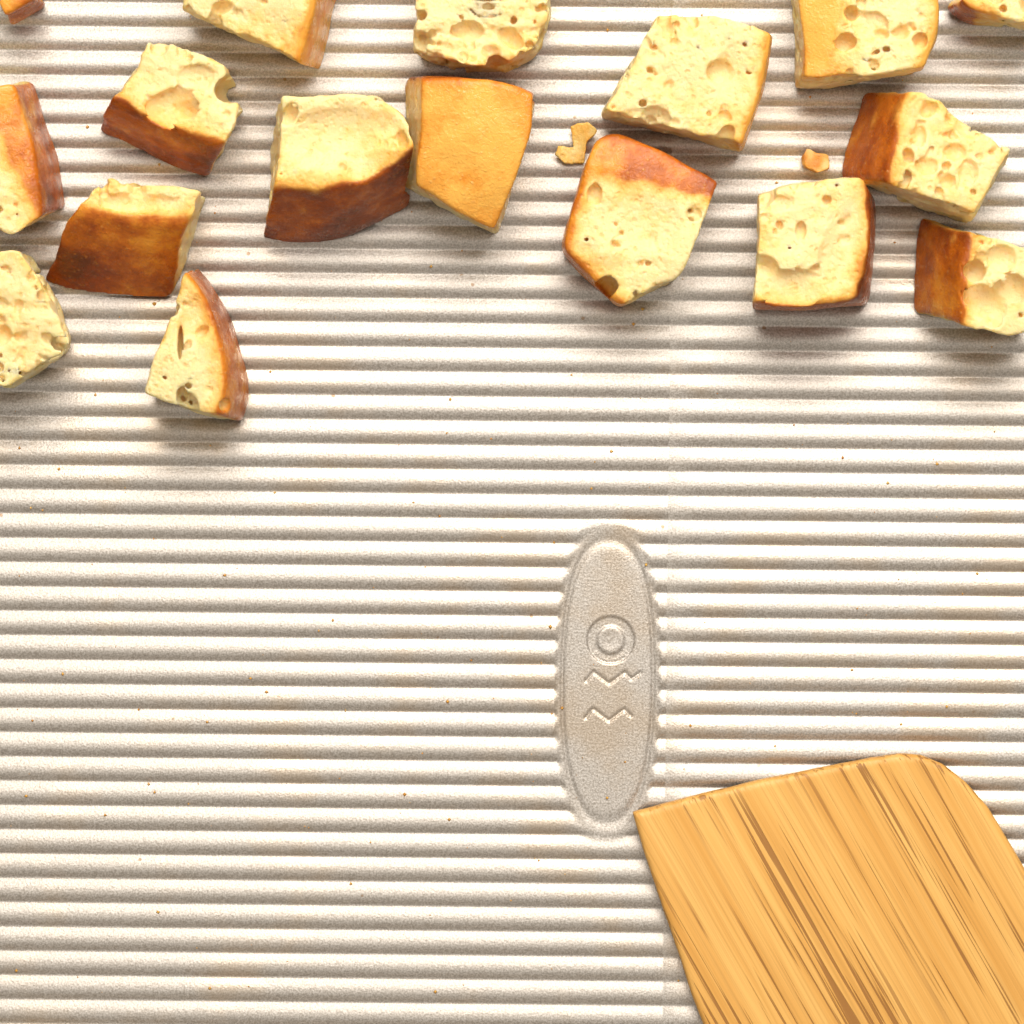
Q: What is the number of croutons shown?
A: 17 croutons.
